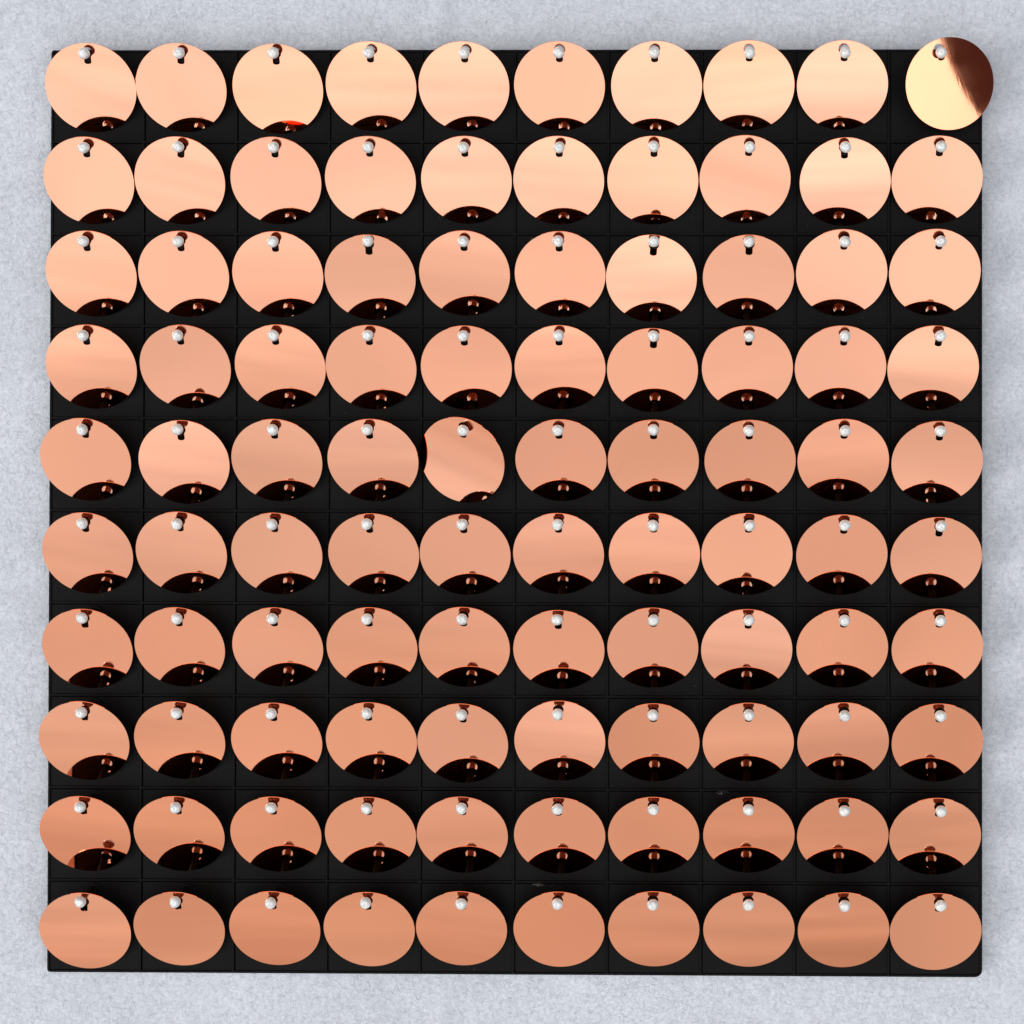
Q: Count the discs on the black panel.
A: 100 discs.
